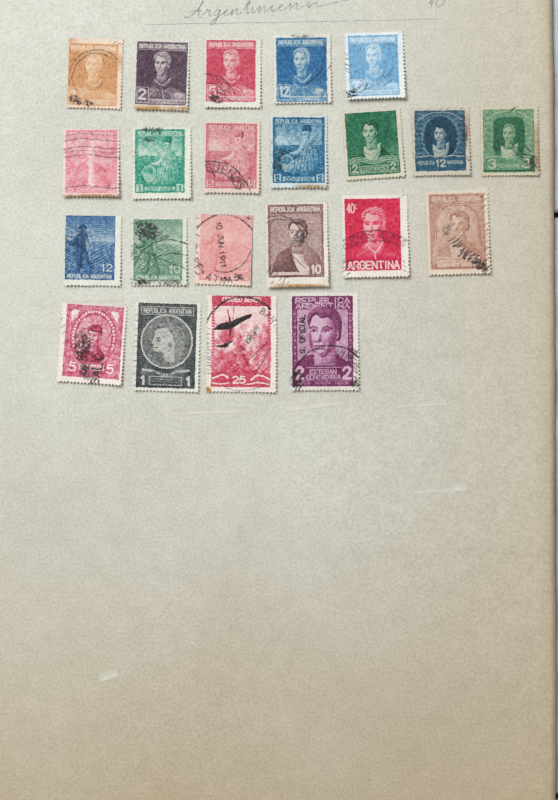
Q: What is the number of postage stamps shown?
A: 22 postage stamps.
